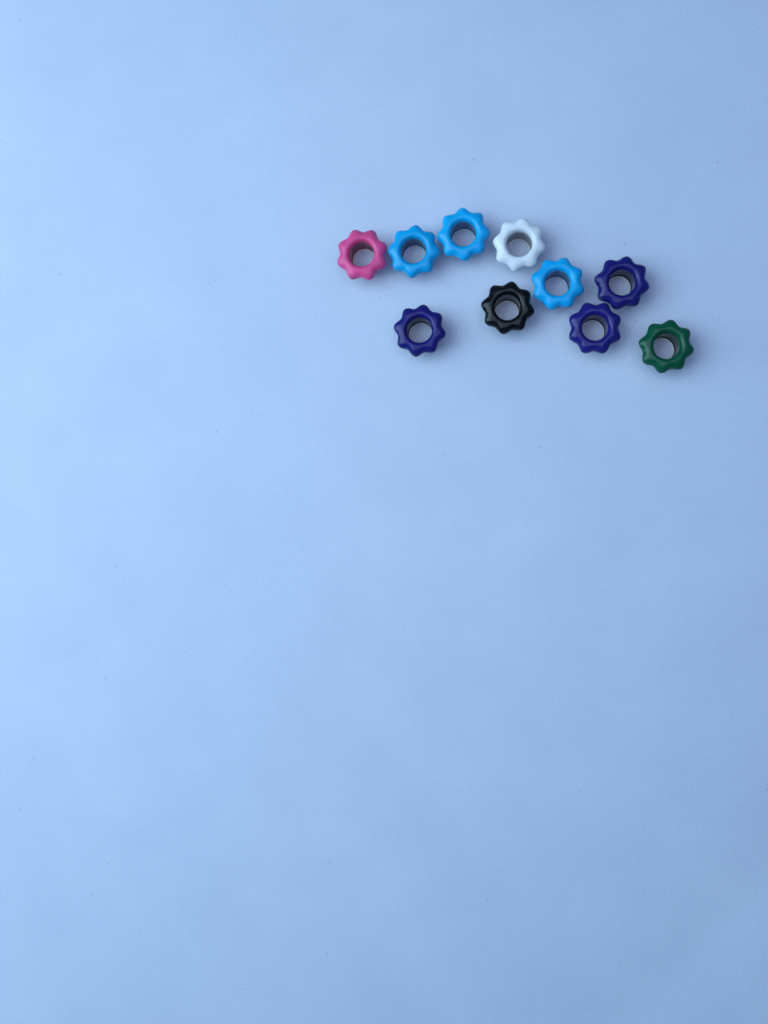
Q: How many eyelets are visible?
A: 10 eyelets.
